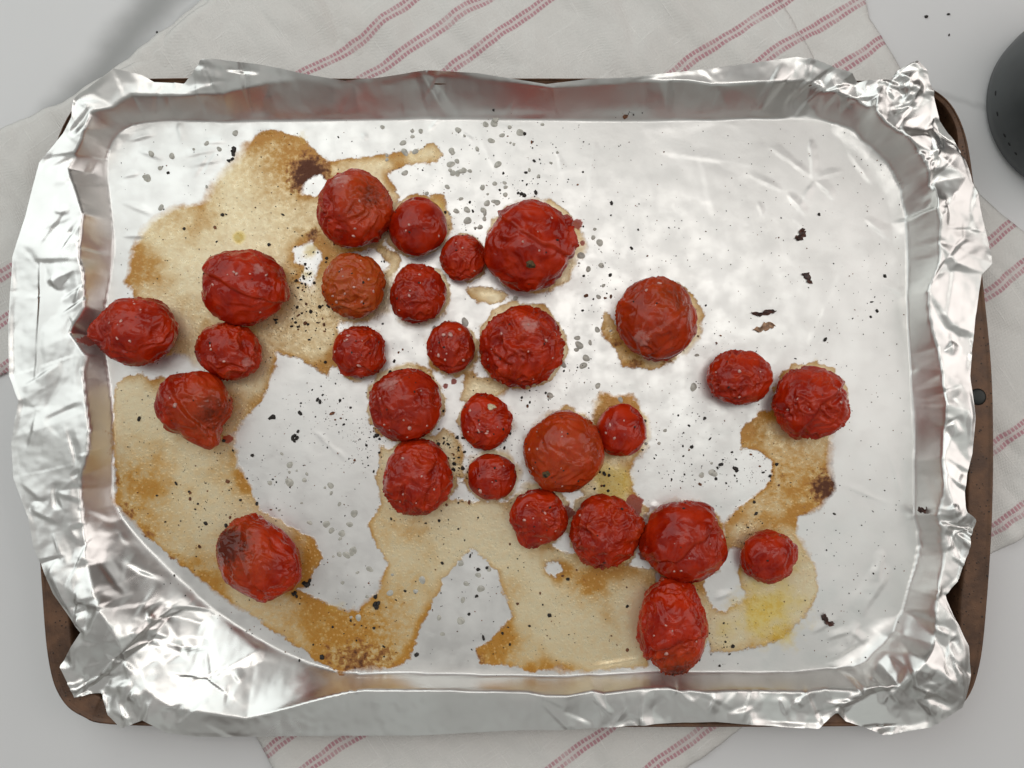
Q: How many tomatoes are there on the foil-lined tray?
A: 28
